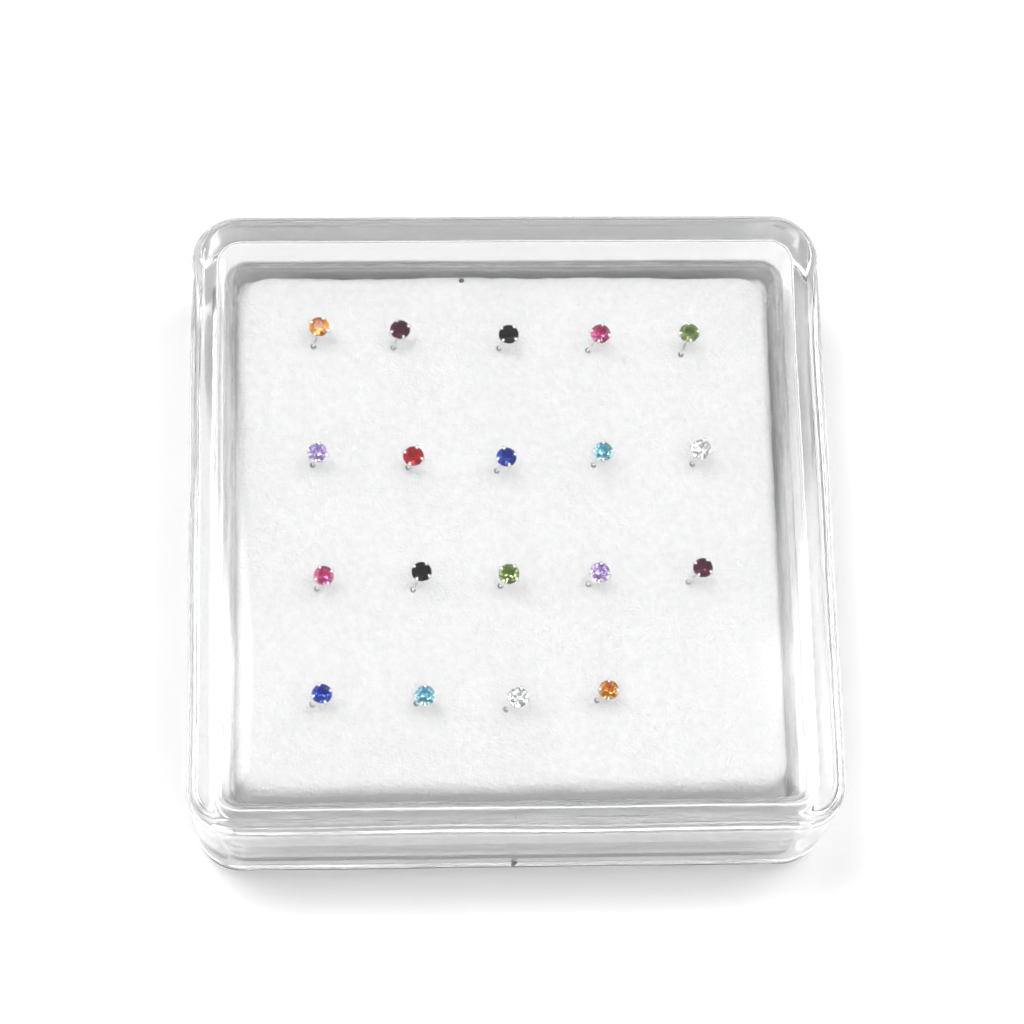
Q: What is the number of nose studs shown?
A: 19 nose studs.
